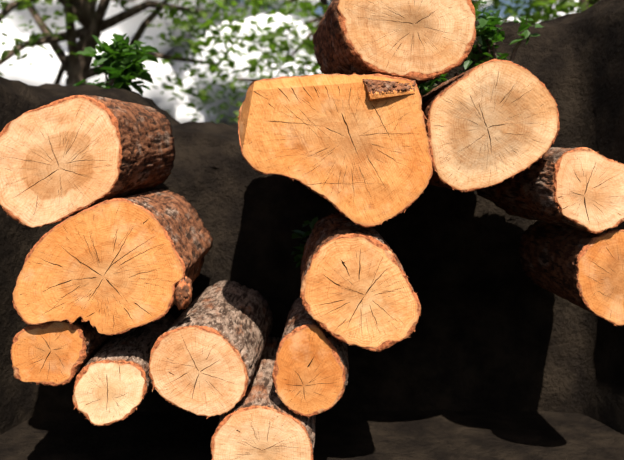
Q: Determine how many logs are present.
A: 13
